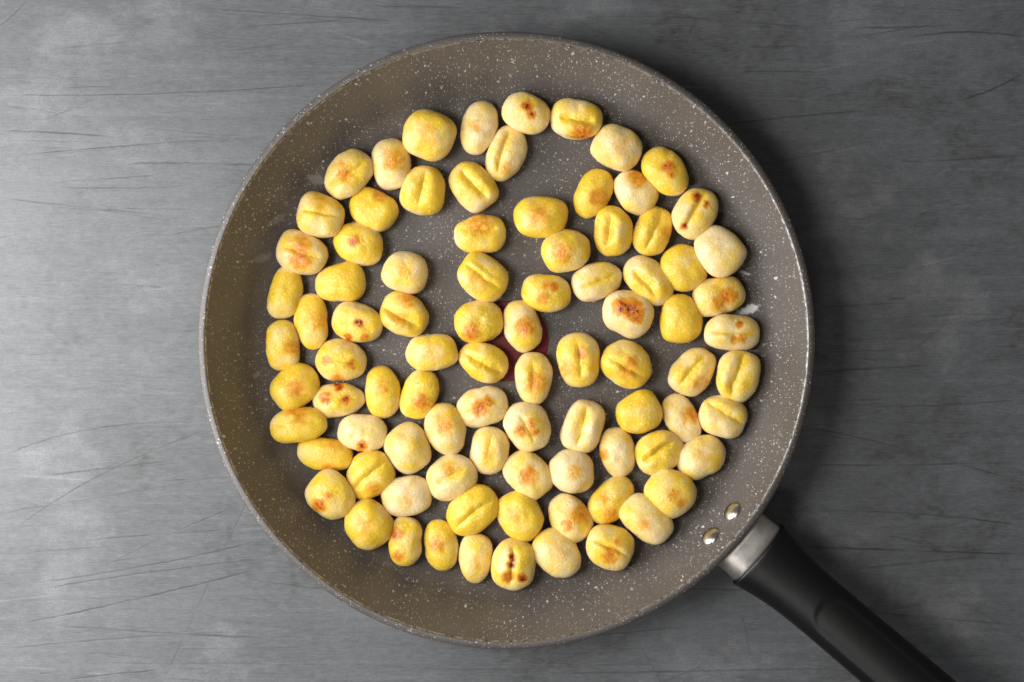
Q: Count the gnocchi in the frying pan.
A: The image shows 88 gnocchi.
